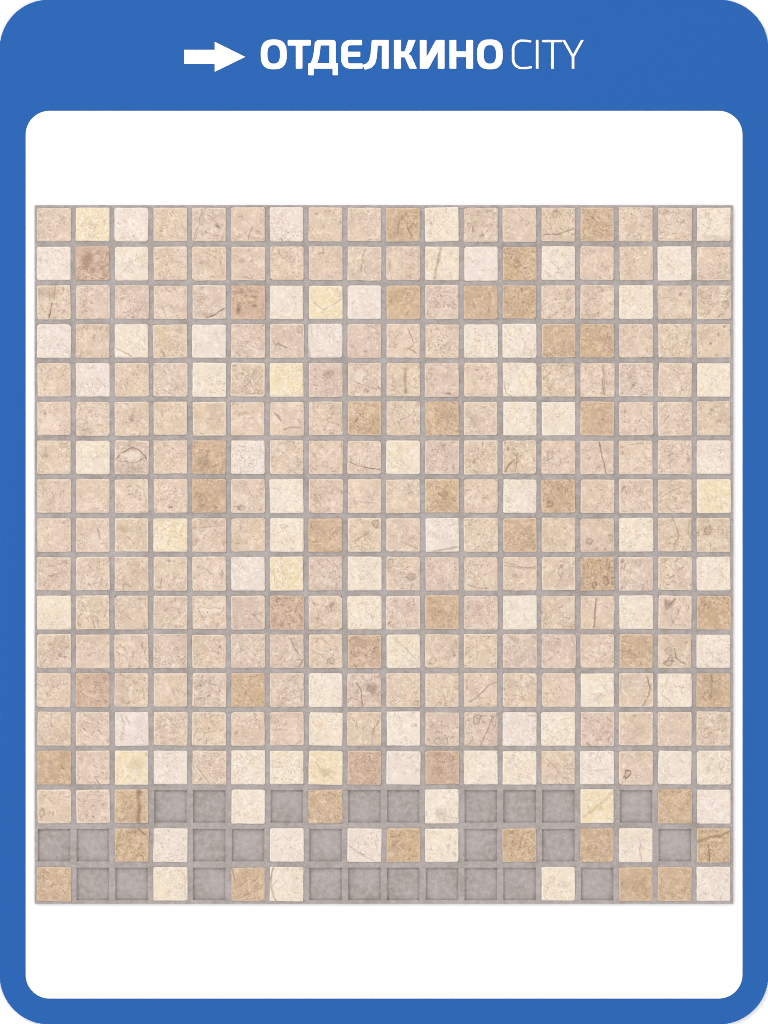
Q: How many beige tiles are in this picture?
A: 173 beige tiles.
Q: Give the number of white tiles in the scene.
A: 81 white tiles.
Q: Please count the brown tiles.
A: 43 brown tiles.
